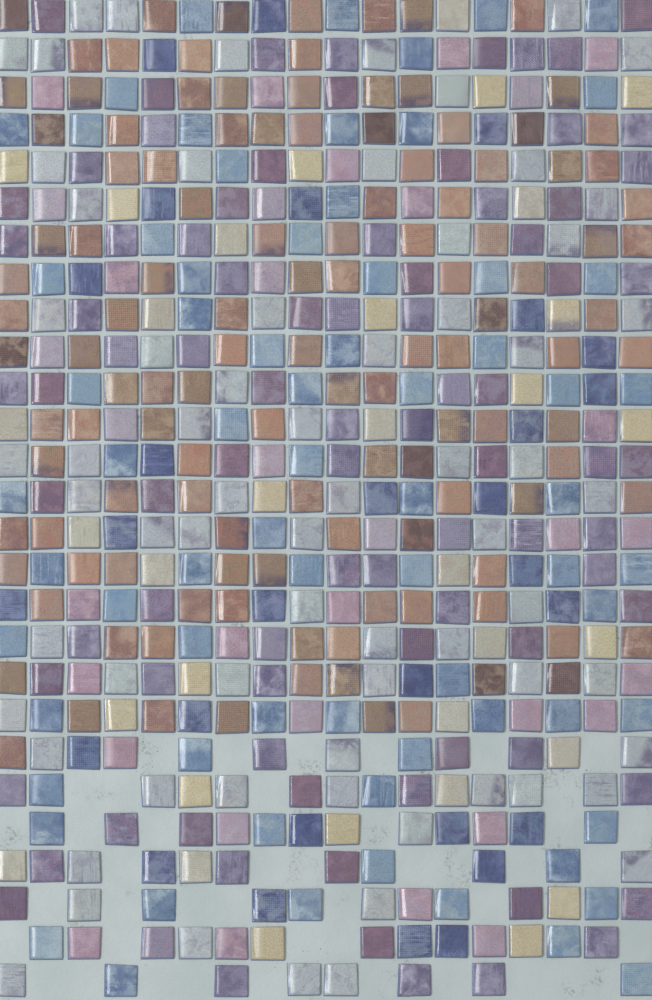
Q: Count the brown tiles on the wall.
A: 122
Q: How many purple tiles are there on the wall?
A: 119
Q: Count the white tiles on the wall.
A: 101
